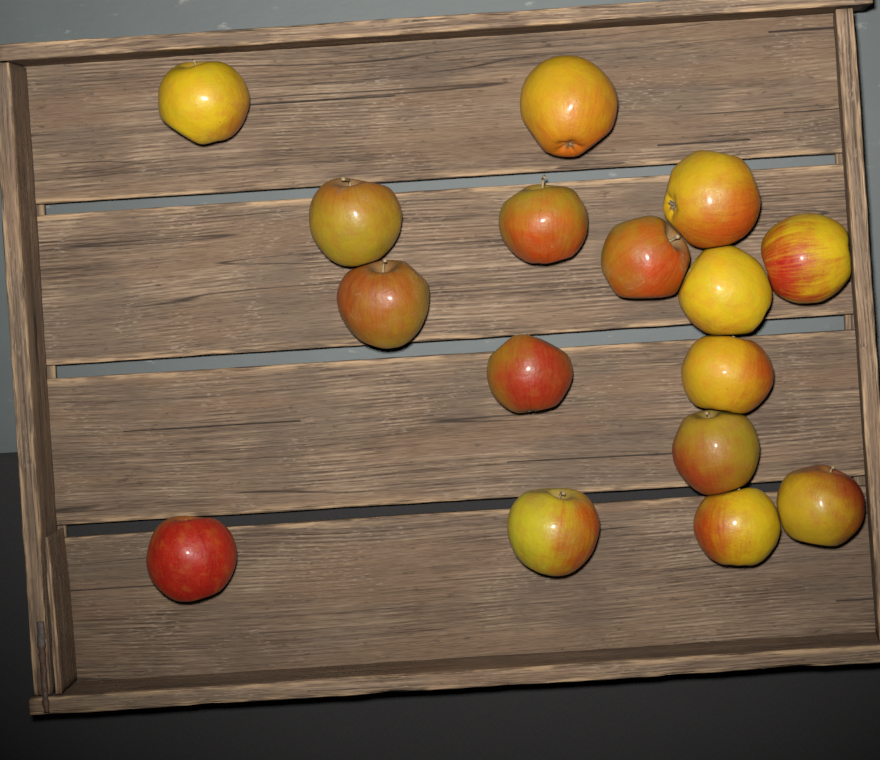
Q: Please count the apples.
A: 16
